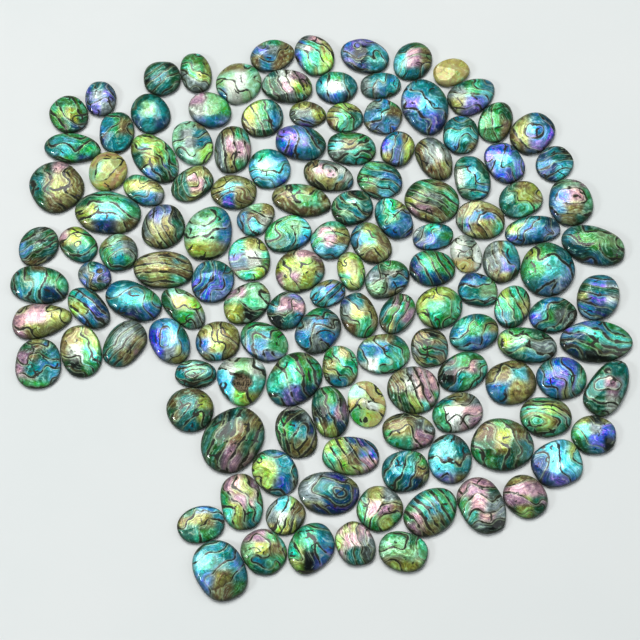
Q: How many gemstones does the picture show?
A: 139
